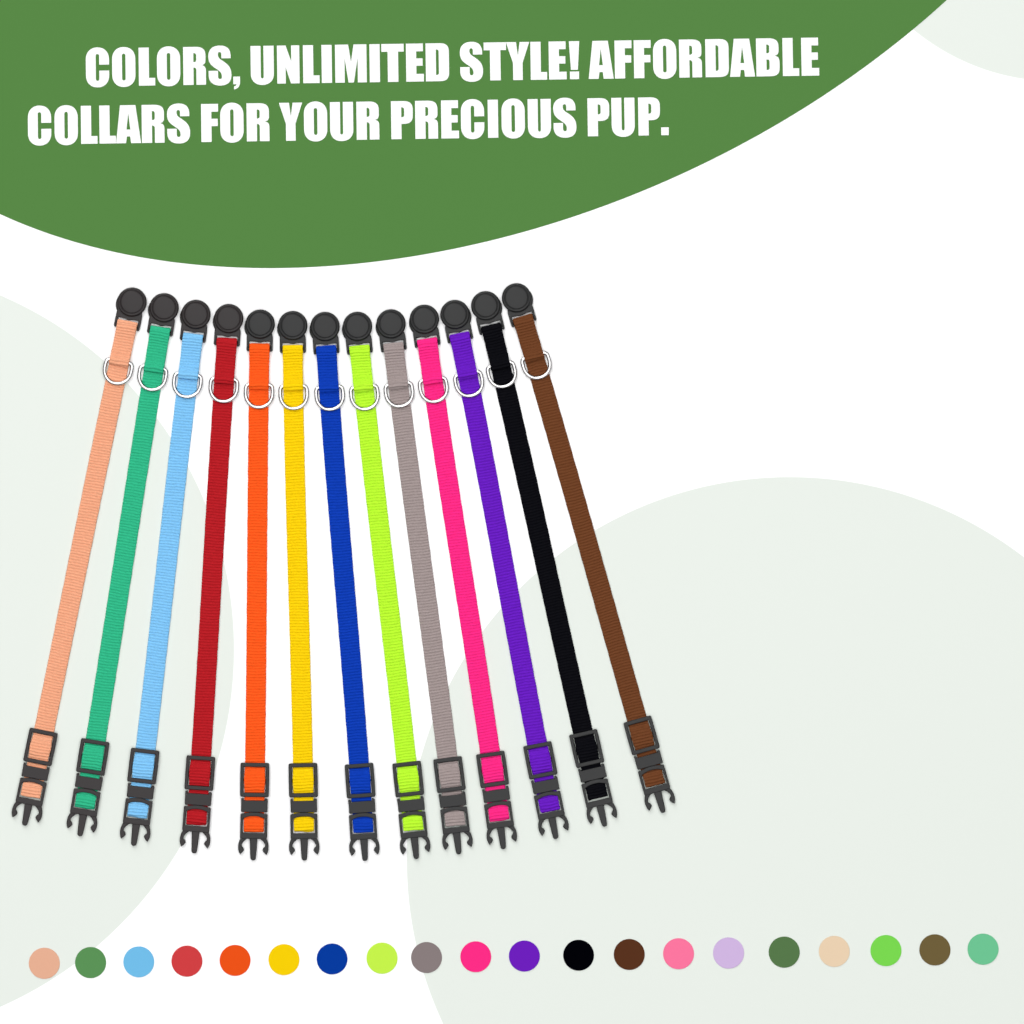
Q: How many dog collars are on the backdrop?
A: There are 13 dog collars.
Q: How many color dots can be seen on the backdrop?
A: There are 20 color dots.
